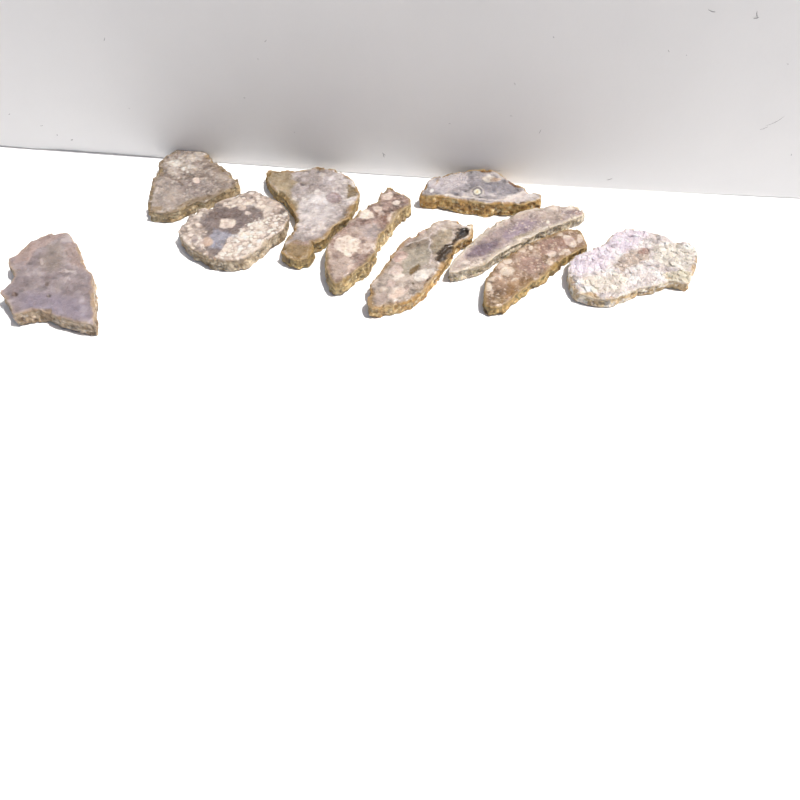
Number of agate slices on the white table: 10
